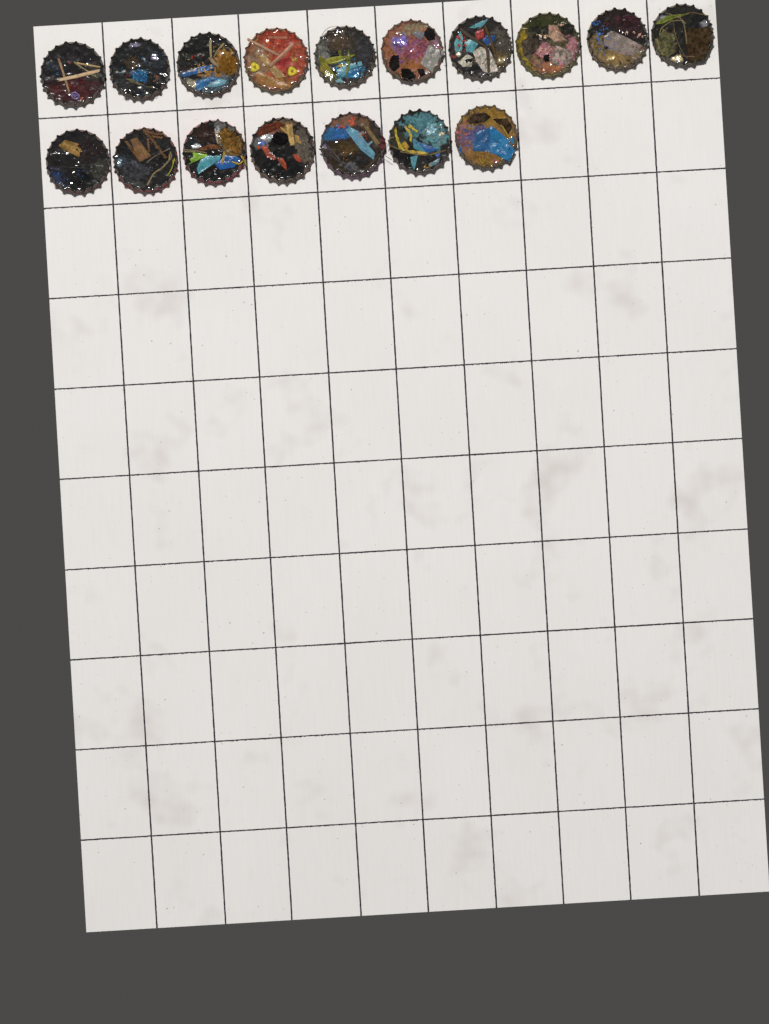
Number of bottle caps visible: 17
